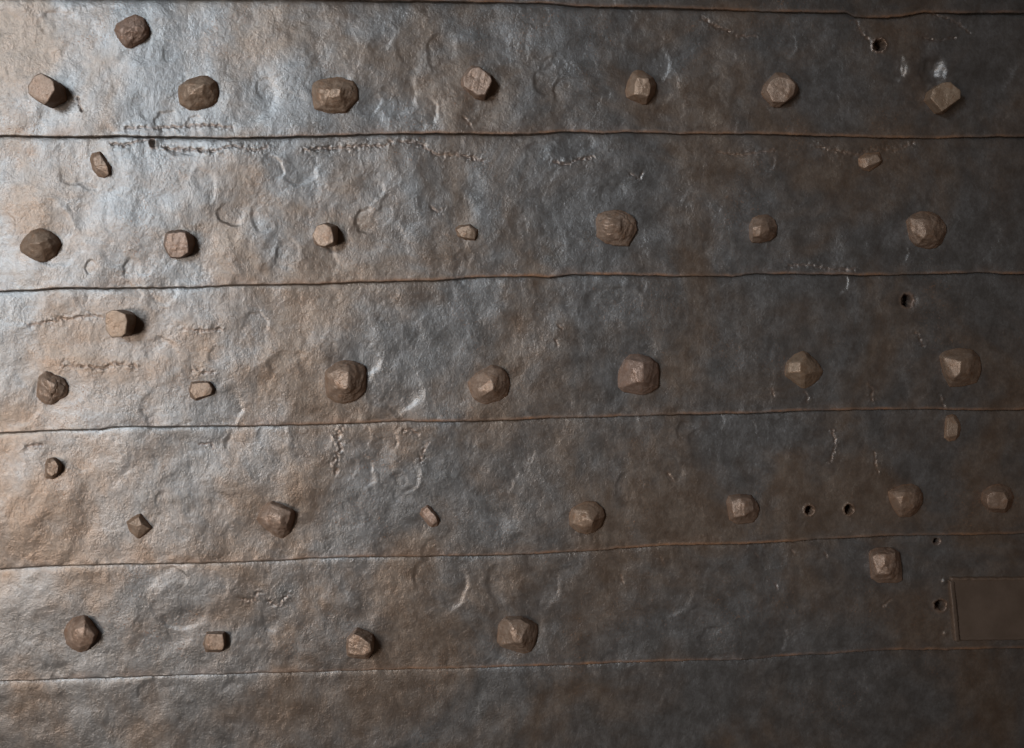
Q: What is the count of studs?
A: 39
